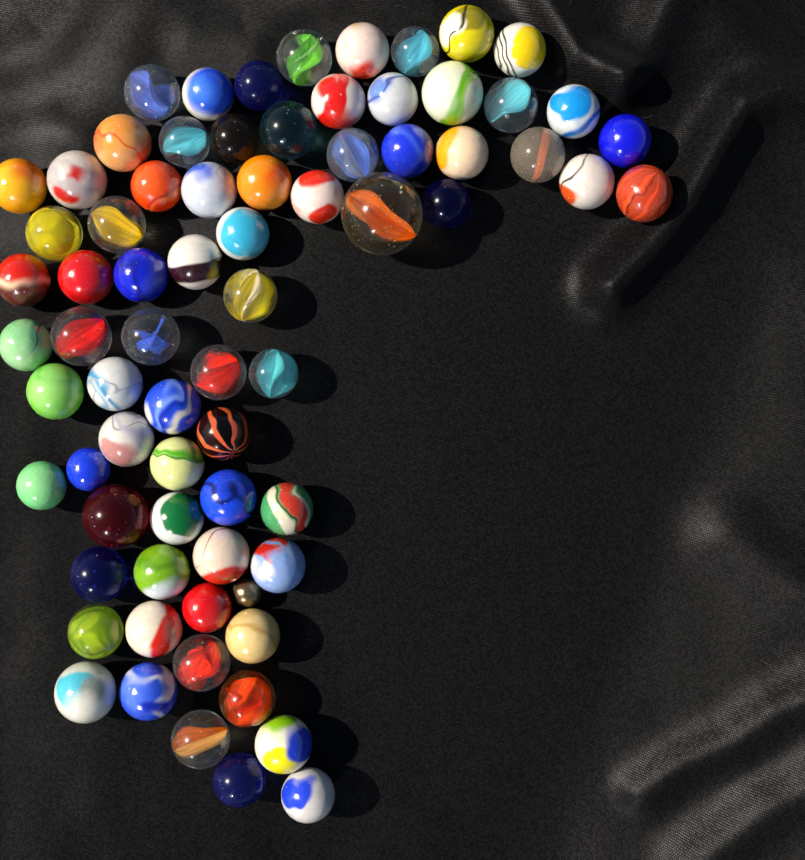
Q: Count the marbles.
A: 74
